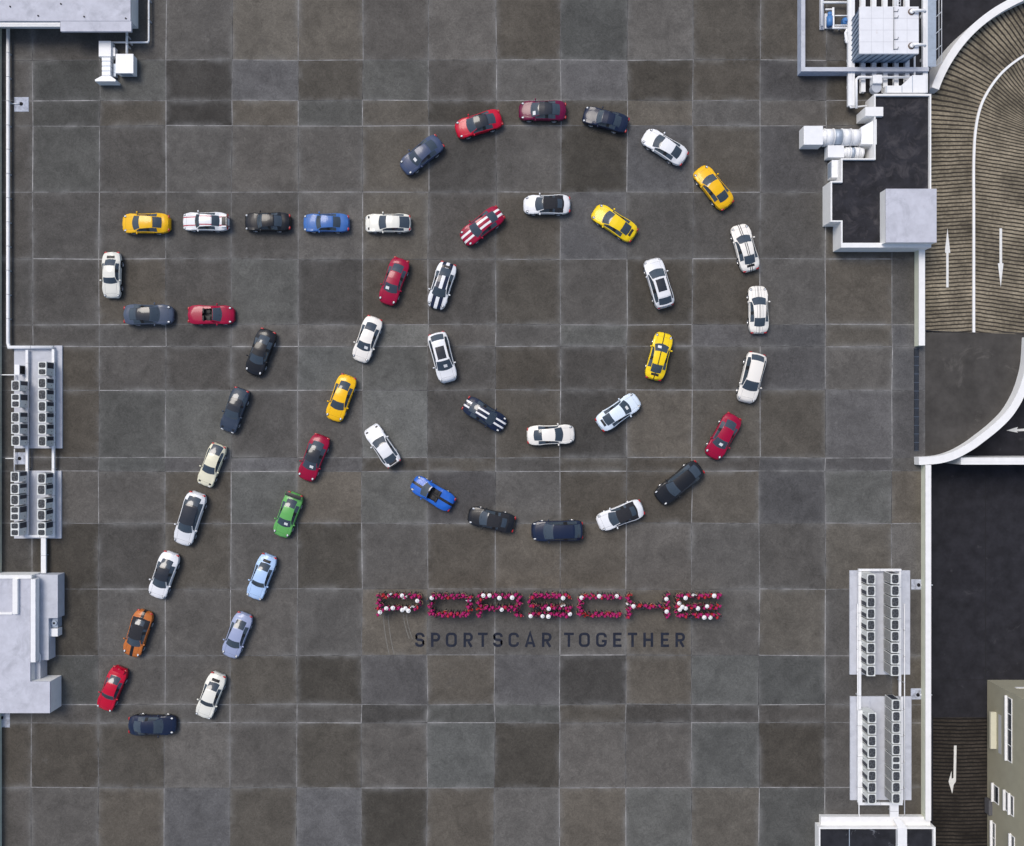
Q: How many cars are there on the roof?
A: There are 50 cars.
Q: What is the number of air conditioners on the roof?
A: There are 57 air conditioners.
